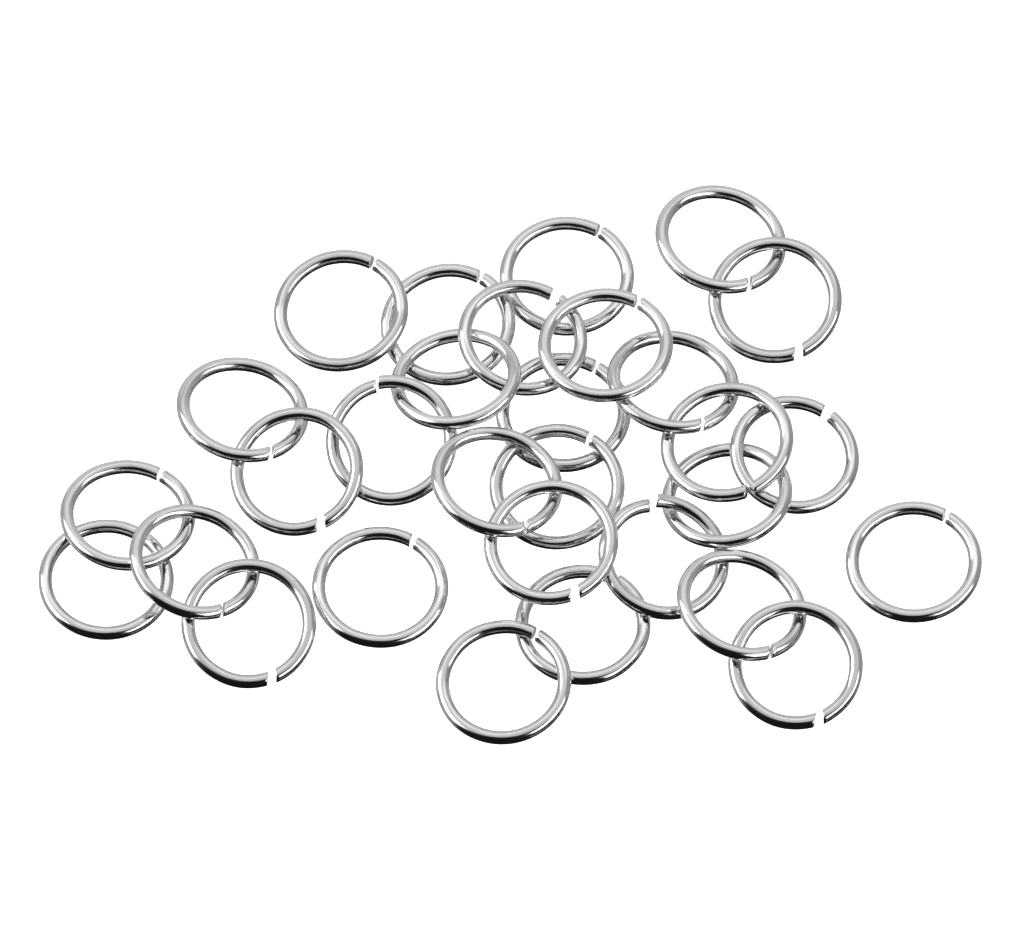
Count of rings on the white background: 30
